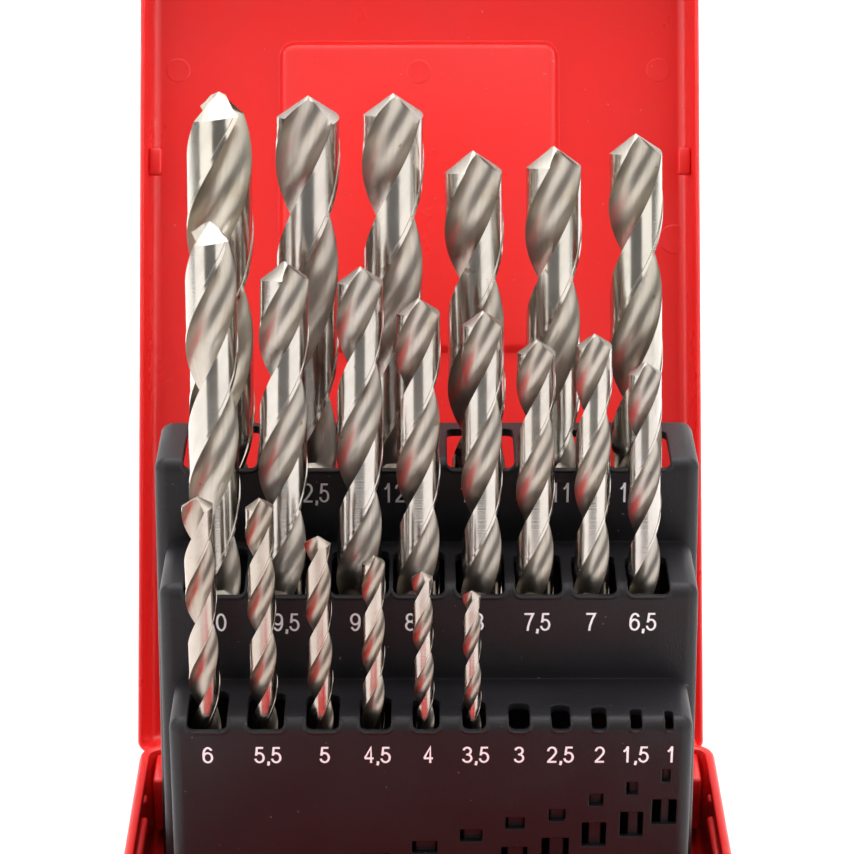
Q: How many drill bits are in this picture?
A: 20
